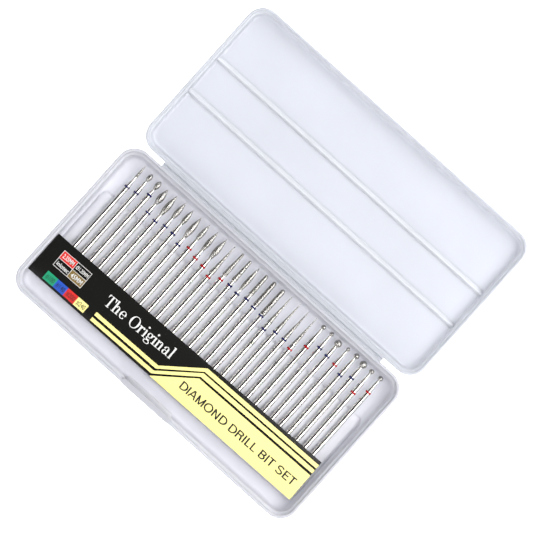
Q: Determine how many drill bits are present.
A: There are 30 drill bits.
